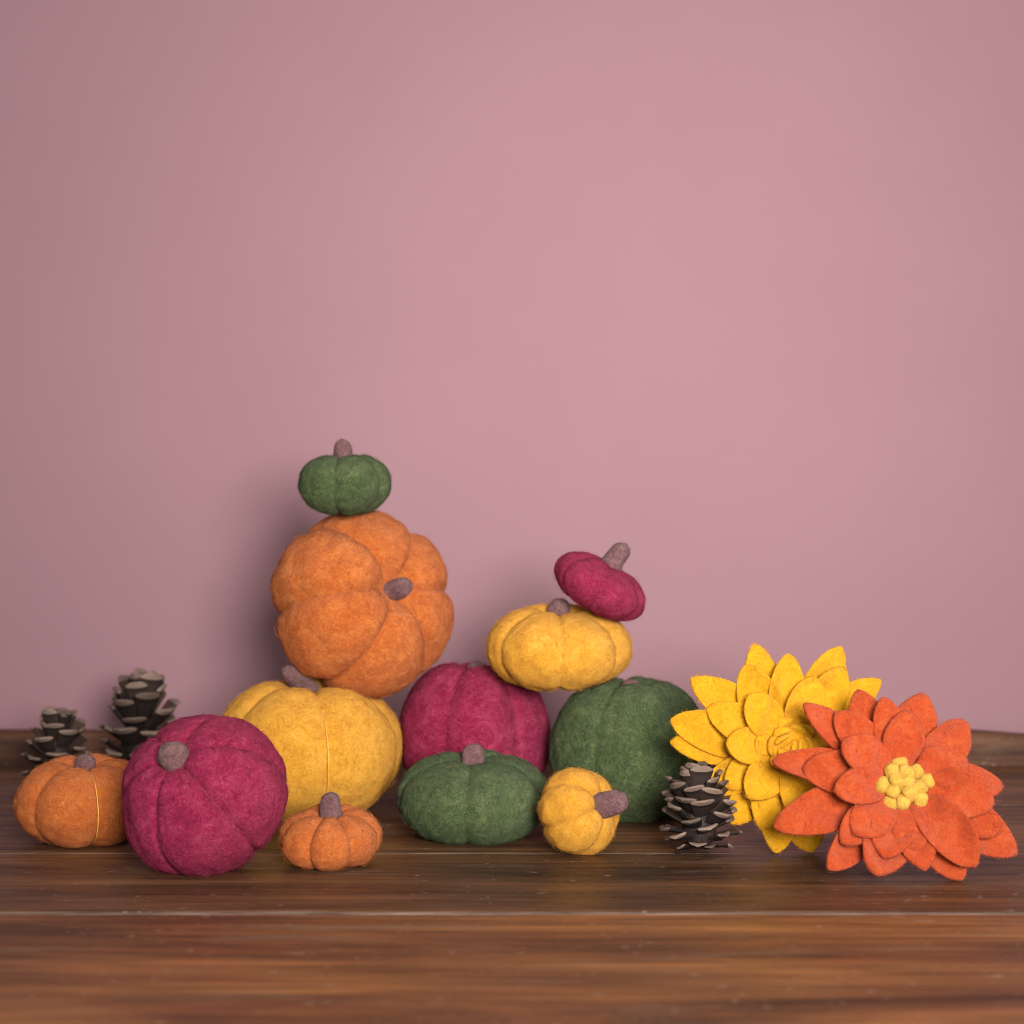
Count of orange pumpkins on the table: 3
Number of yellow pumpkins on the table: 3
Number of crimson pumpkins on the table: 3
